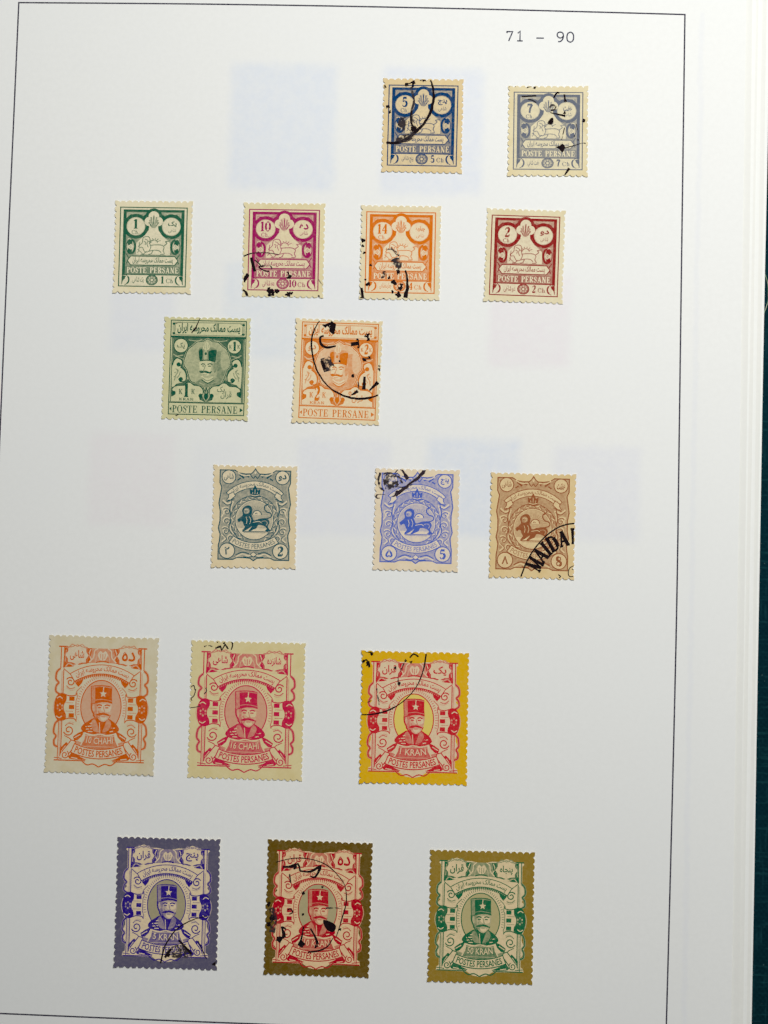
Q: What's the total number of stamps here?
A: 17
